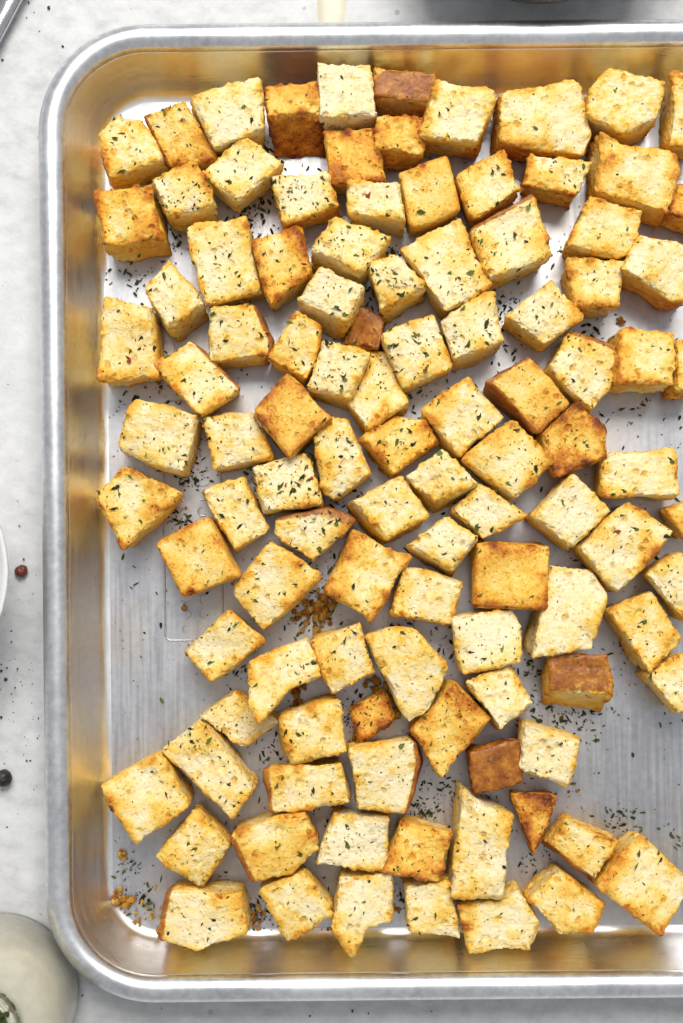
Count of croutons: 107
